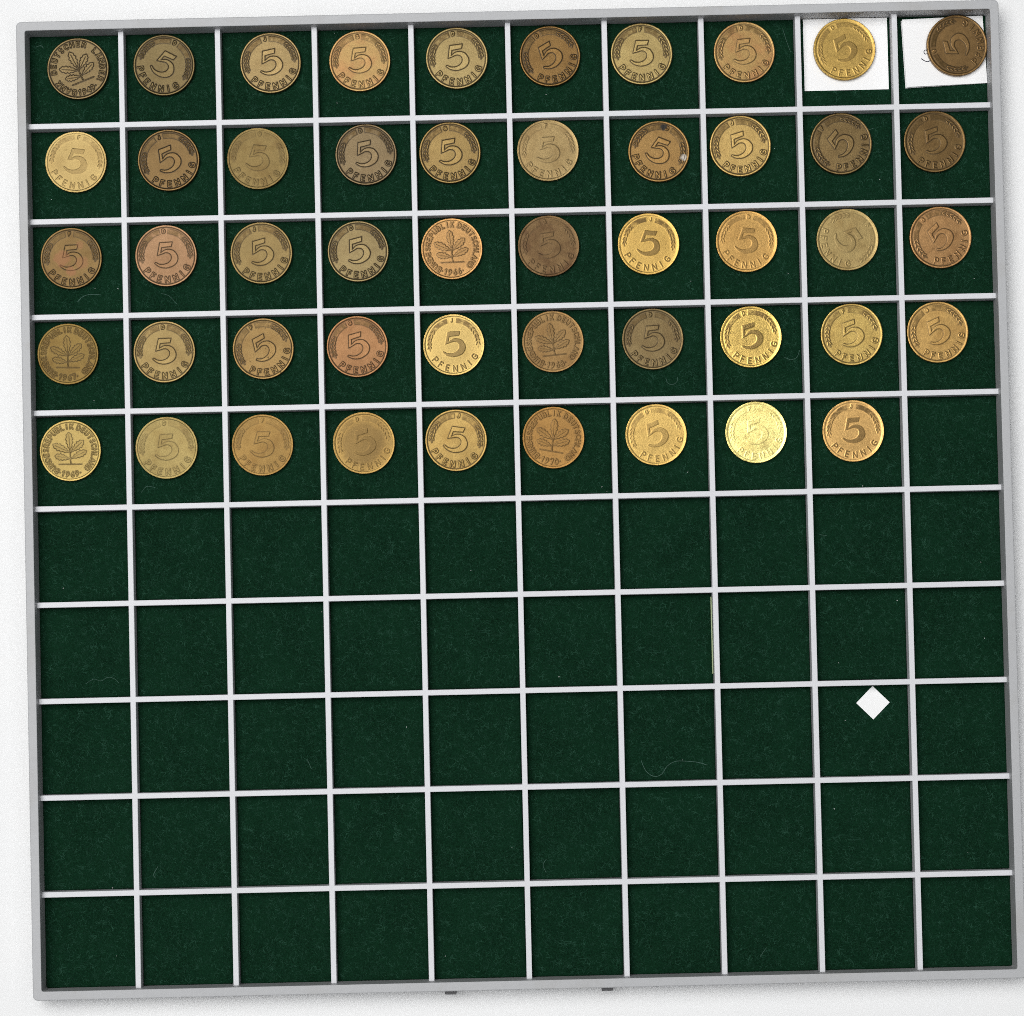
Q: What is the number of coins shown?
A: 49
